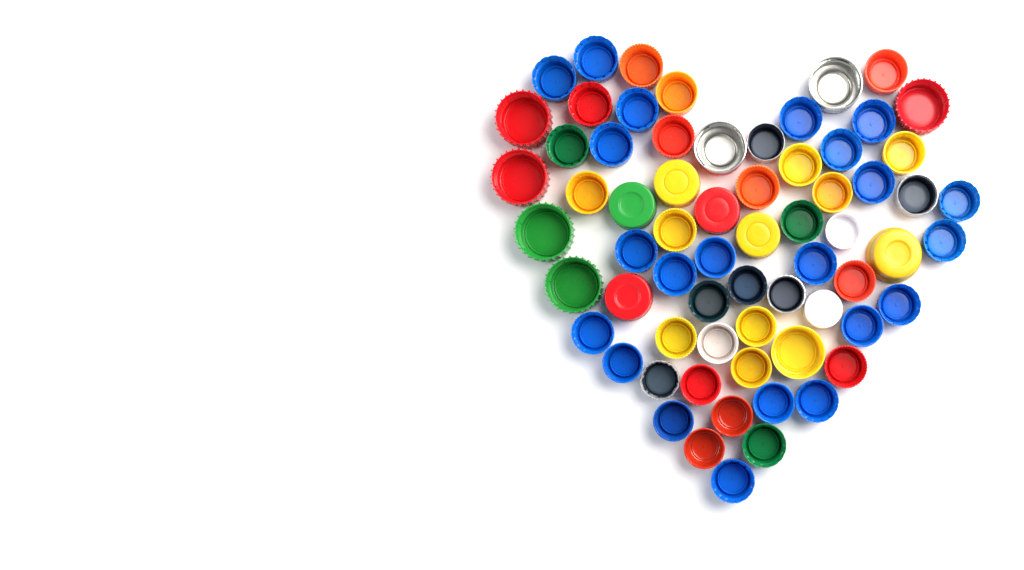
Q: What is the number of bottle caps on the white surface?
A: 67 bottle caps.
